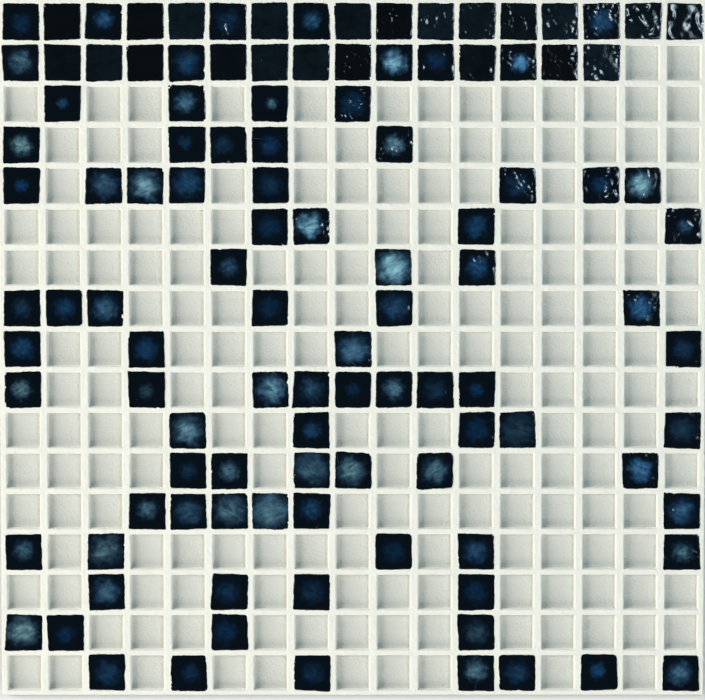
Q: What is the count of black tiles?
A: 22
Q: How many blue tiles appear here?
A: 89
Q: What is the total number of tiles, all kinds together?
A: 111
